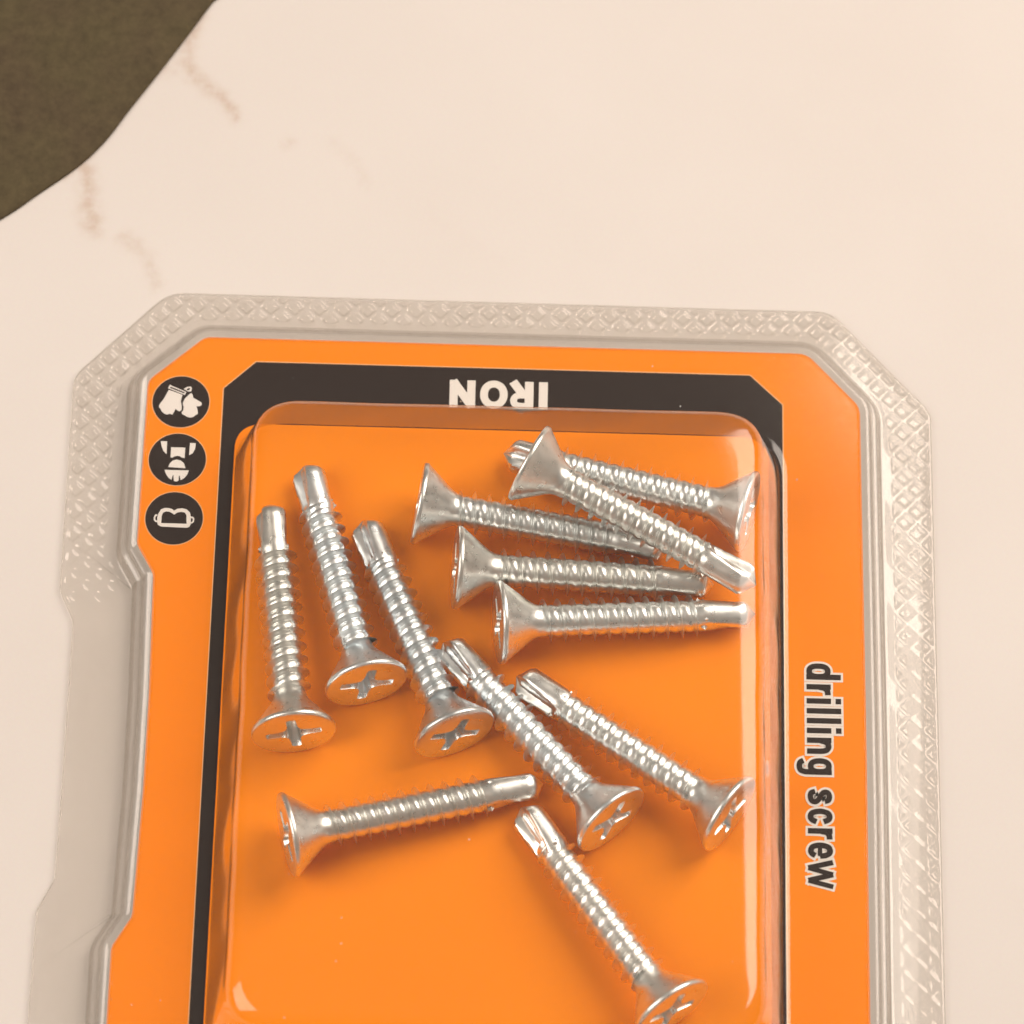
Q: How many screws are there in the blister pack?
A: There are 12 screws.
